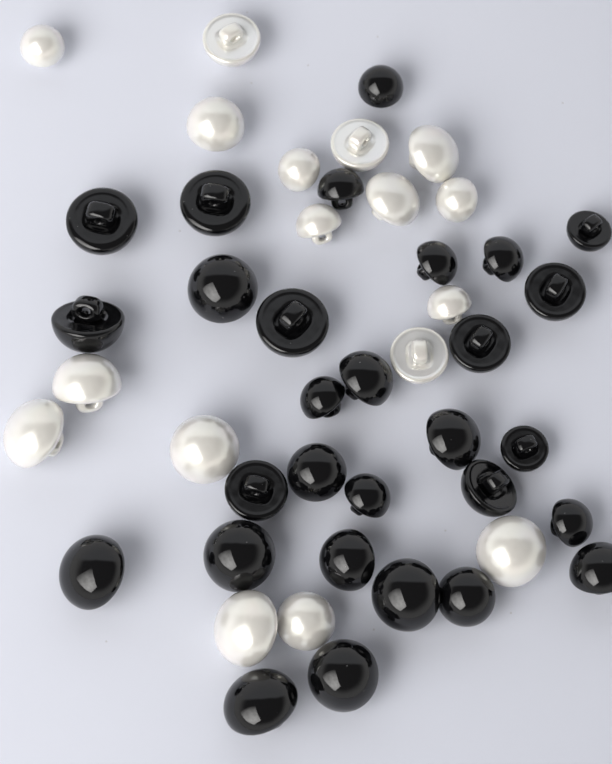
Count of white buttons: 17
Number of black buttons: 29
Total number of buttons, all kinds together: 46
